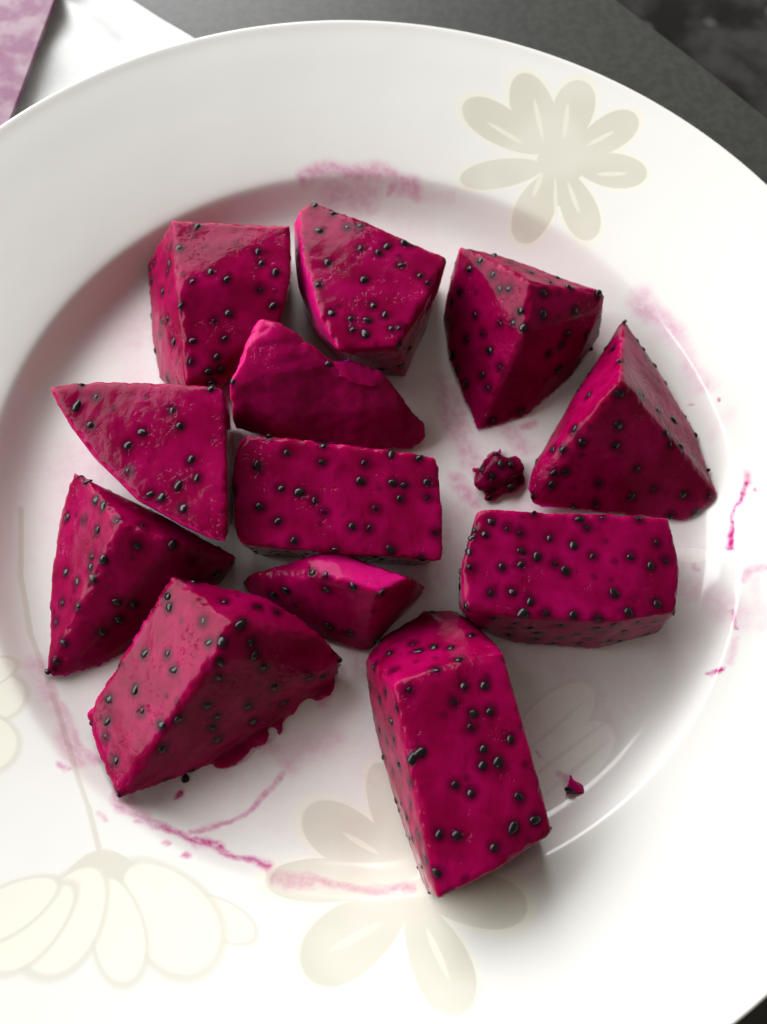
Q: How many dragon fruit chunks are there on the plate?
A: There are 12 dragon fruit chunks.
